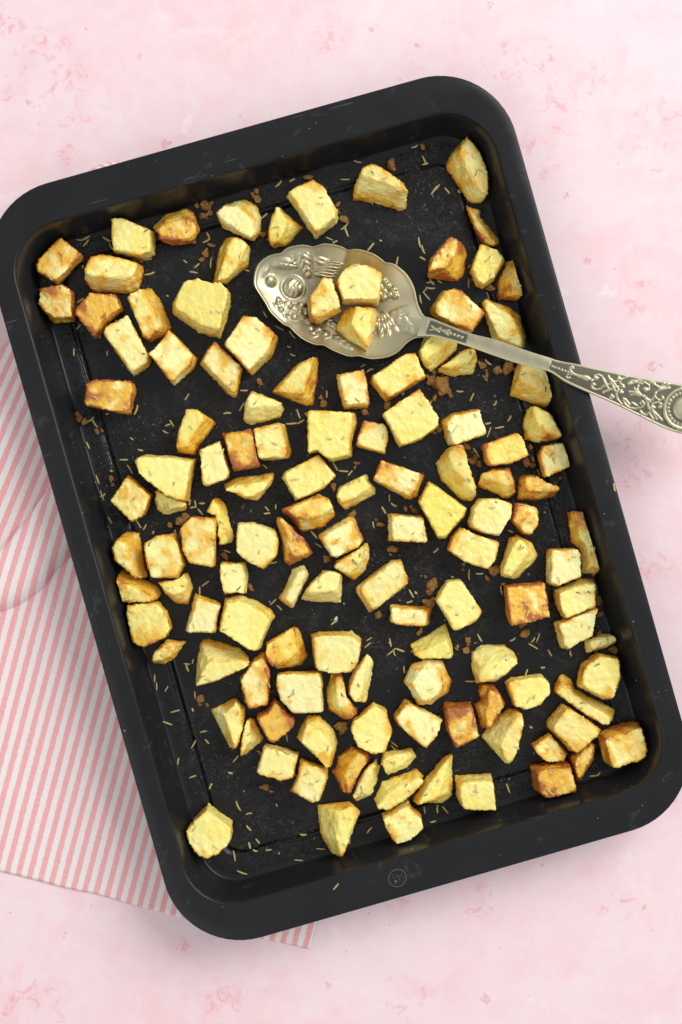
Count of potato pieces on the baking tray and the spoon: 127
